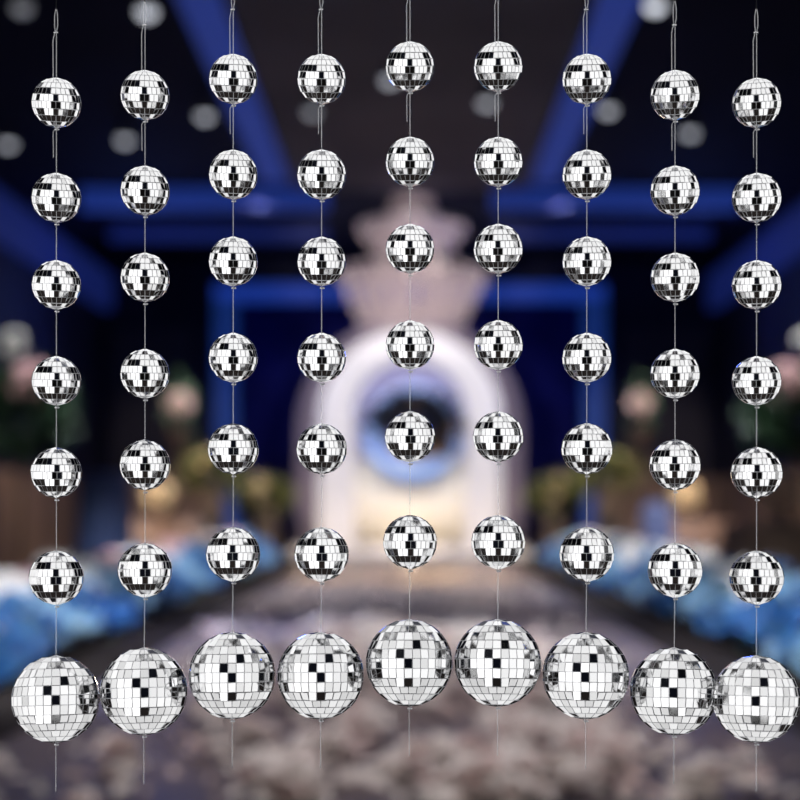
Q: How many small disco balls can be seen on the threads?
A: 54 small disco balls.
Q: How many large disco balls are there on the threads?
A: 9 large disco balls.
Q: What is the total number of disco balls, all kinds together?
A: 63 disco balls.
